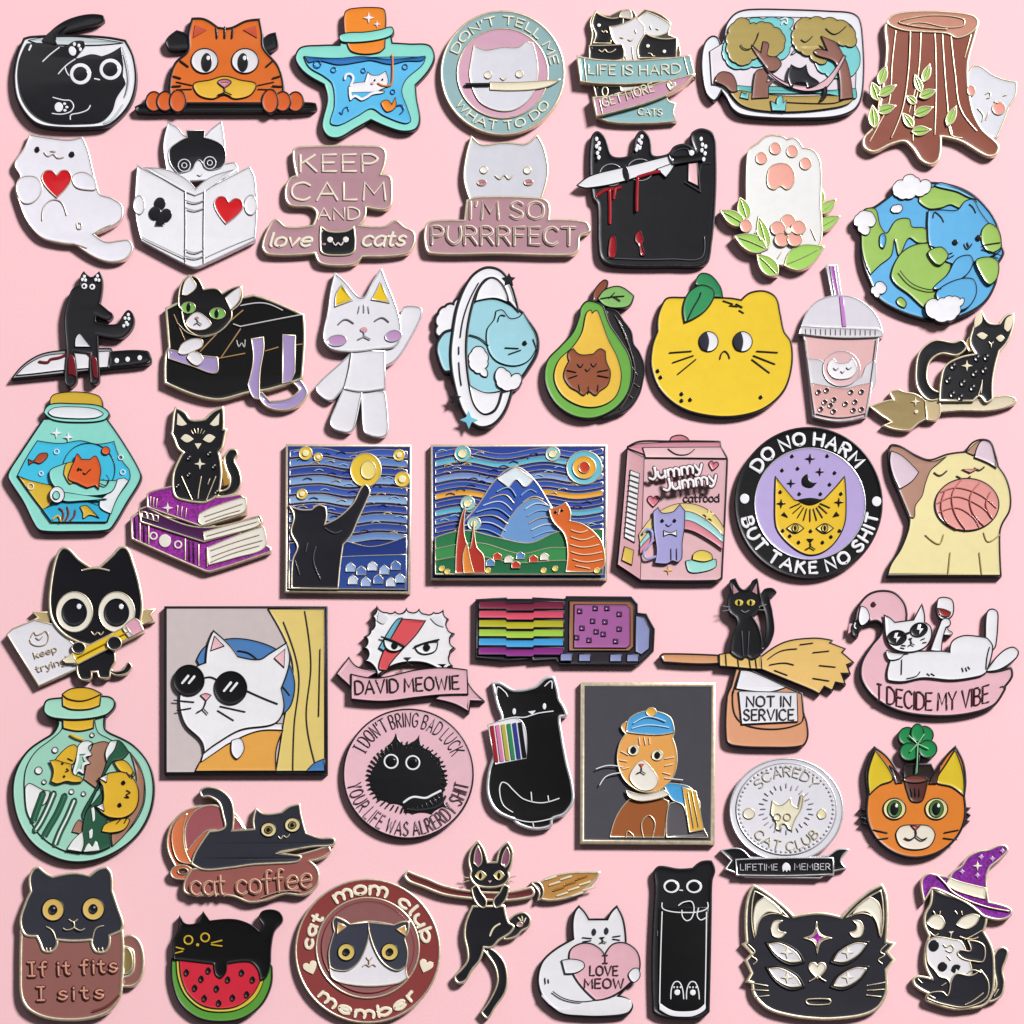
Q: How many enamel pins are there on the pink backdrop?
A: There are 50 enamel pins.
